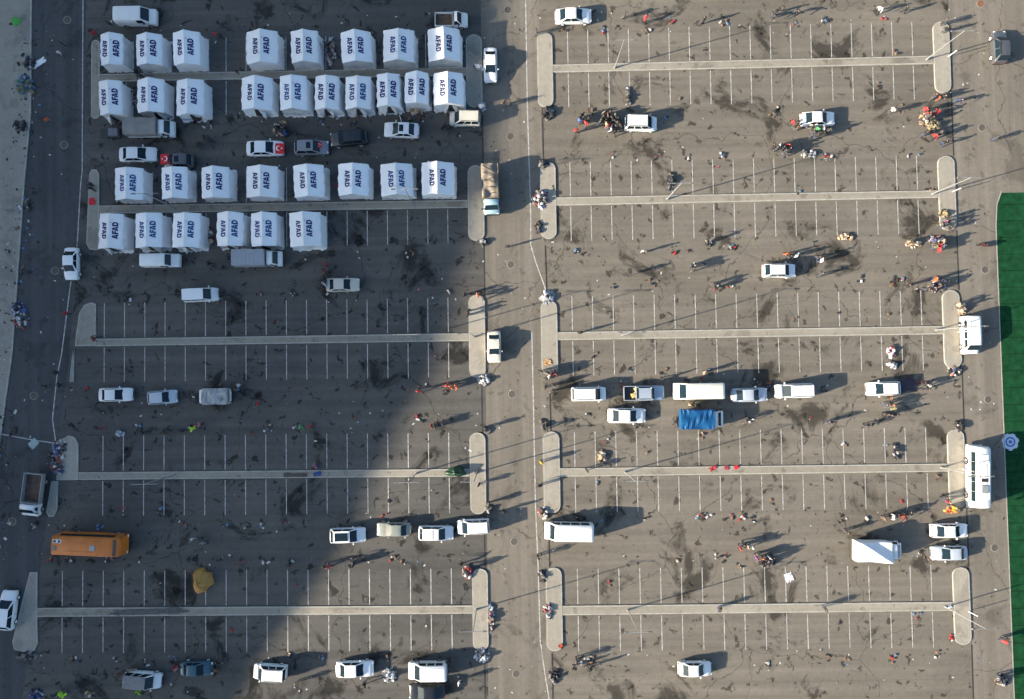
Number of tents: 32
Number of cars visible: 37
